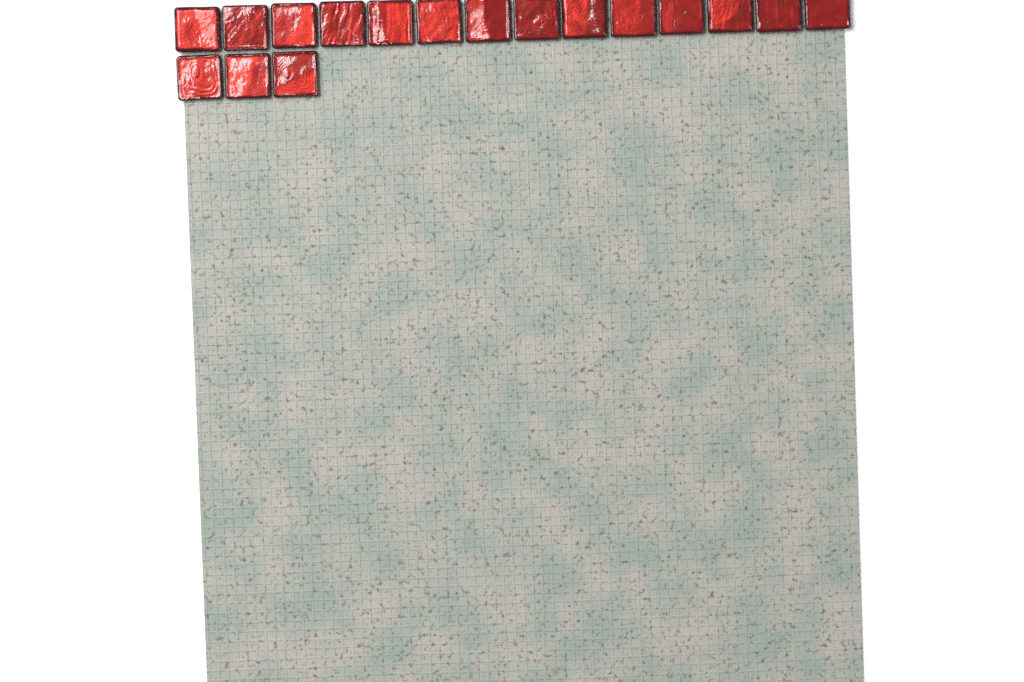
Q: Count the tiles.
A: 17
